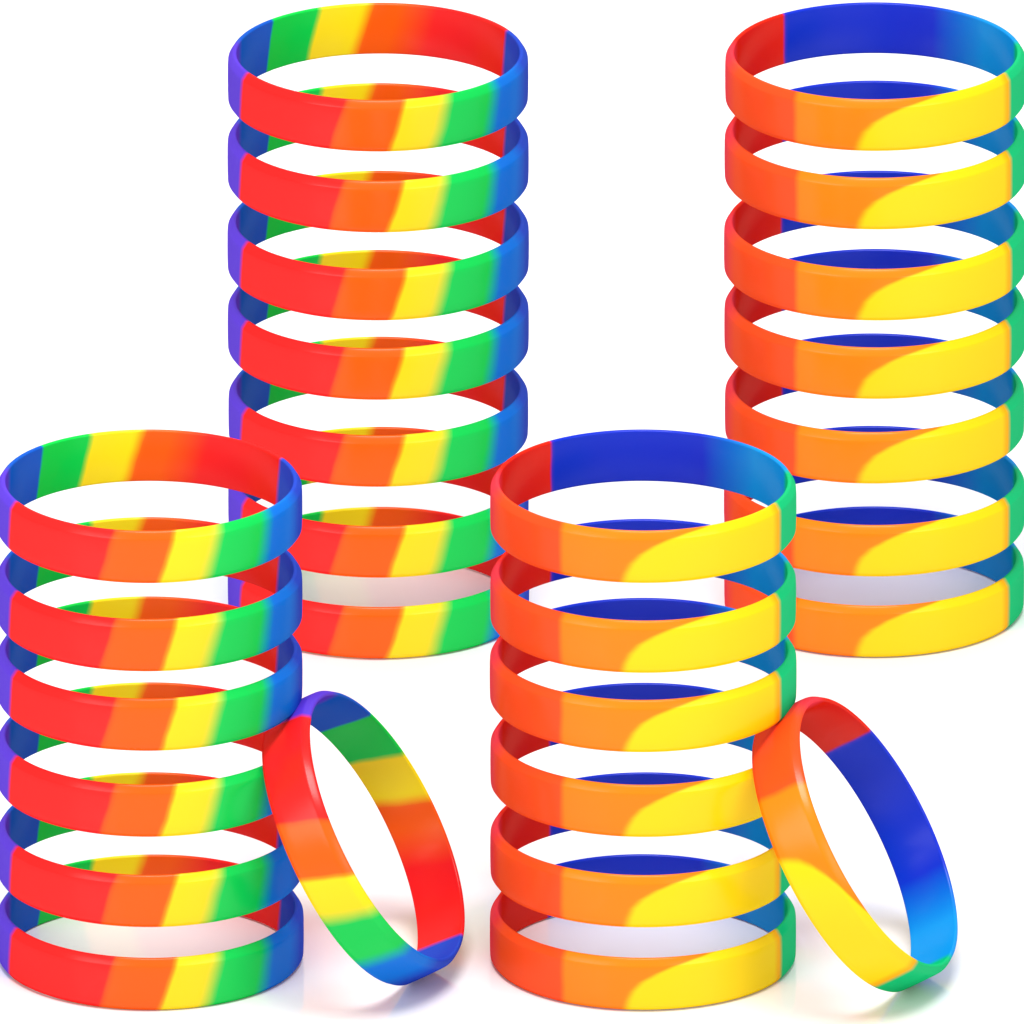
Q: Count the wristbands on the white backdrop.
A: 28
